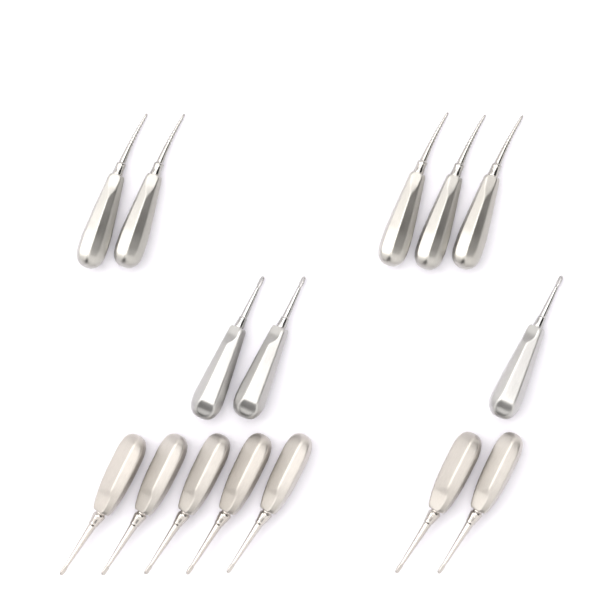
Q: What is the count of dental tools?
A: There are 15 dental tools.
